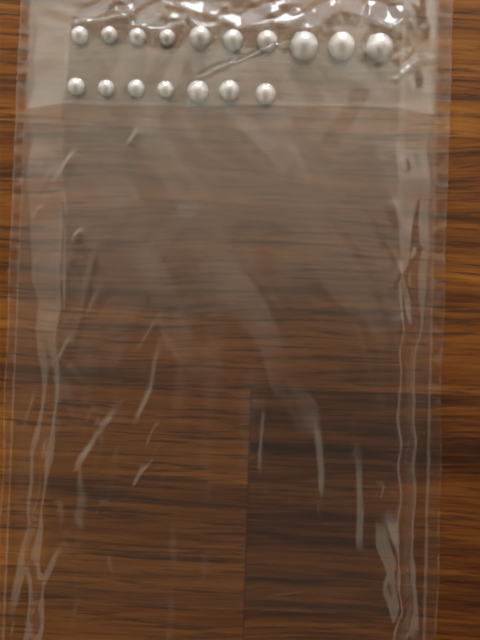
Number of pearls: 17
